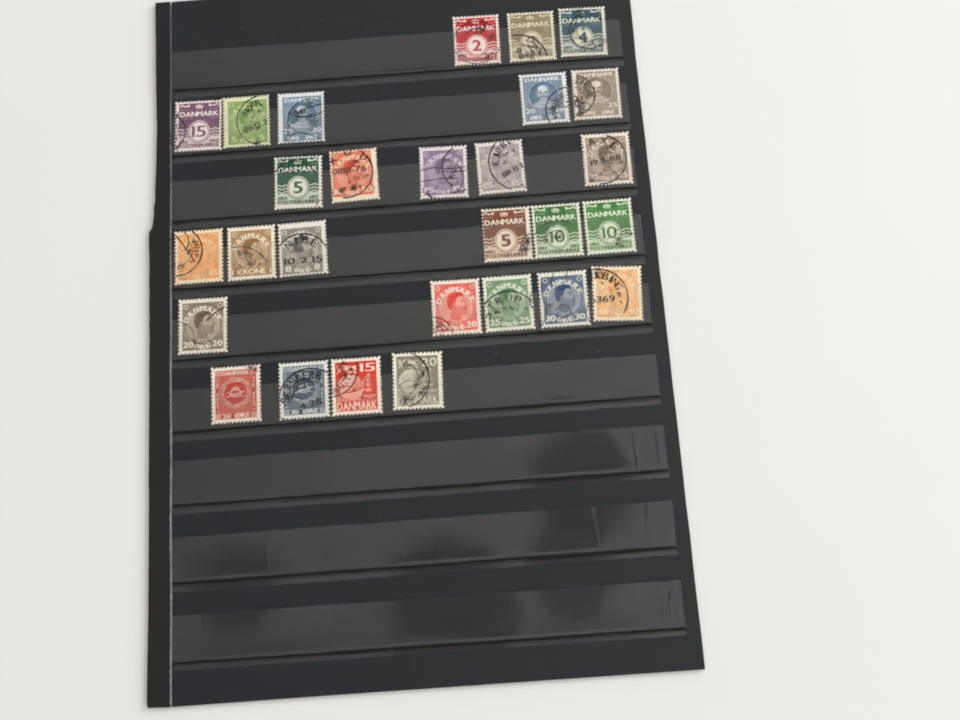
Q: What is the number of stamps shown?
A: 28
